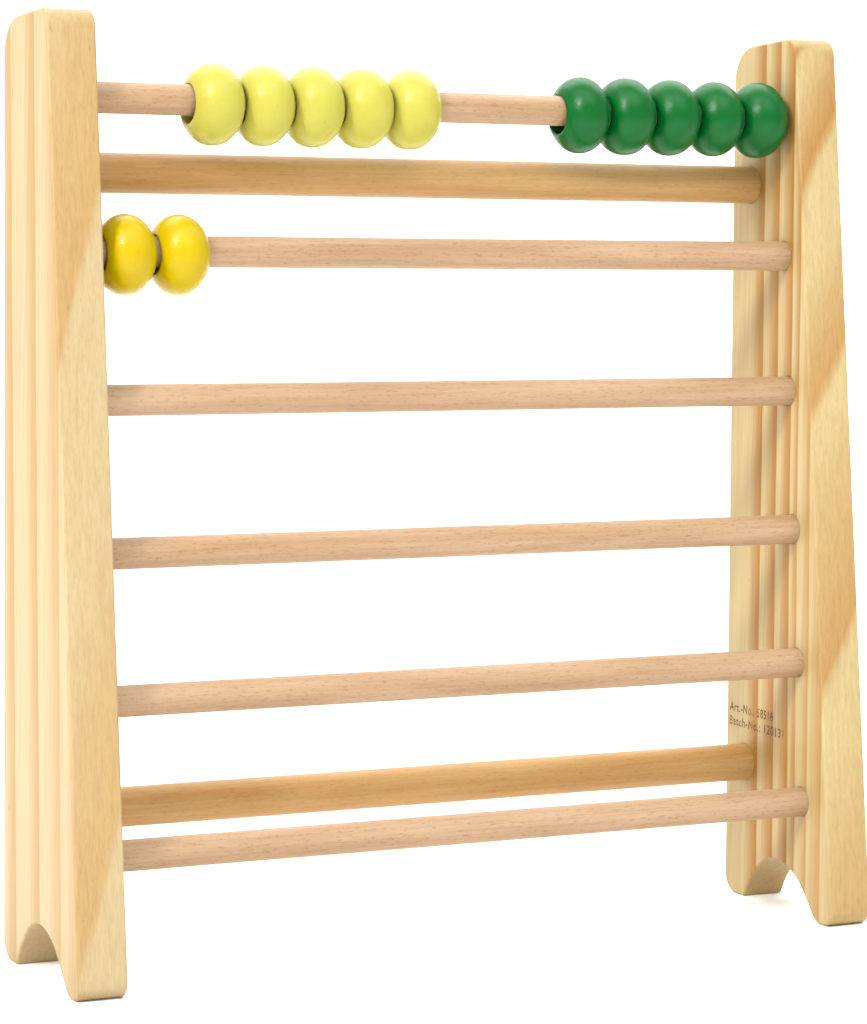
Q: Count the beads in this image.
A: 12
